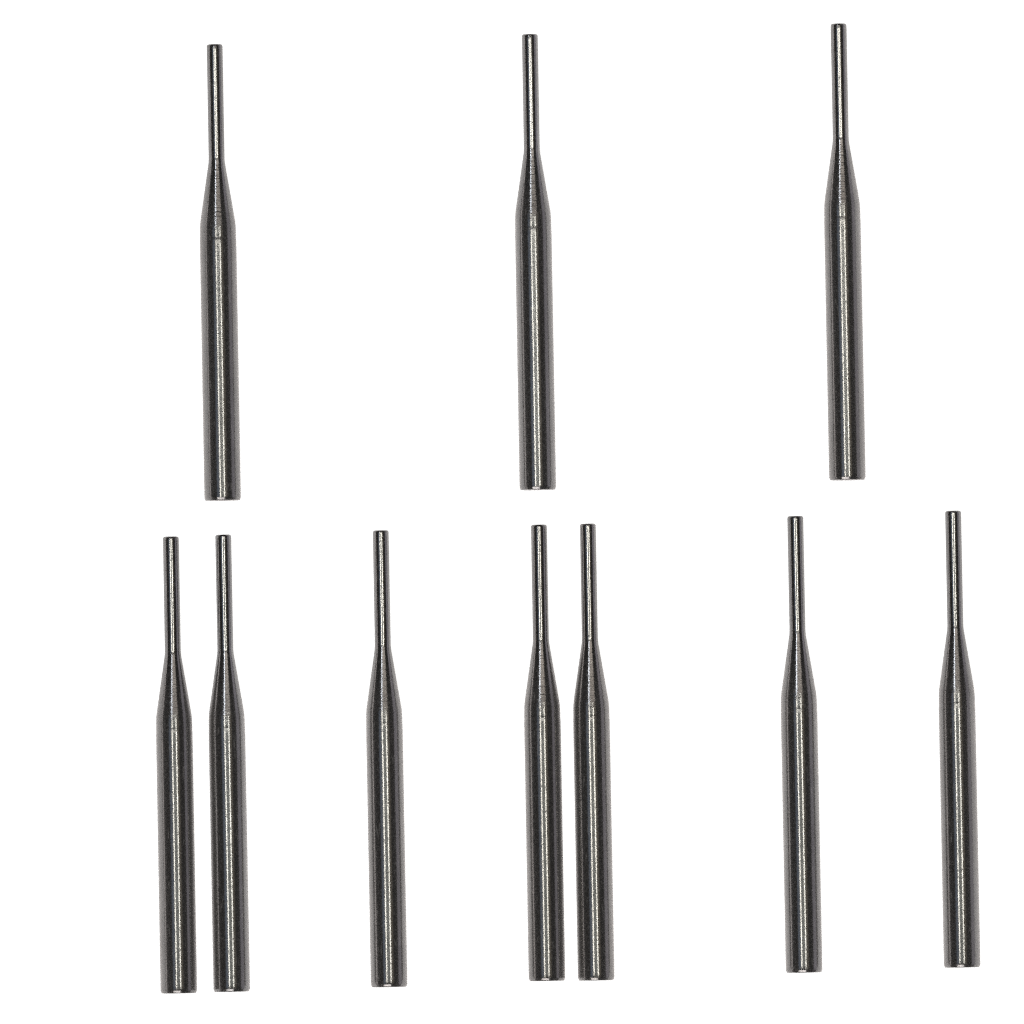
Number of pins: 10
